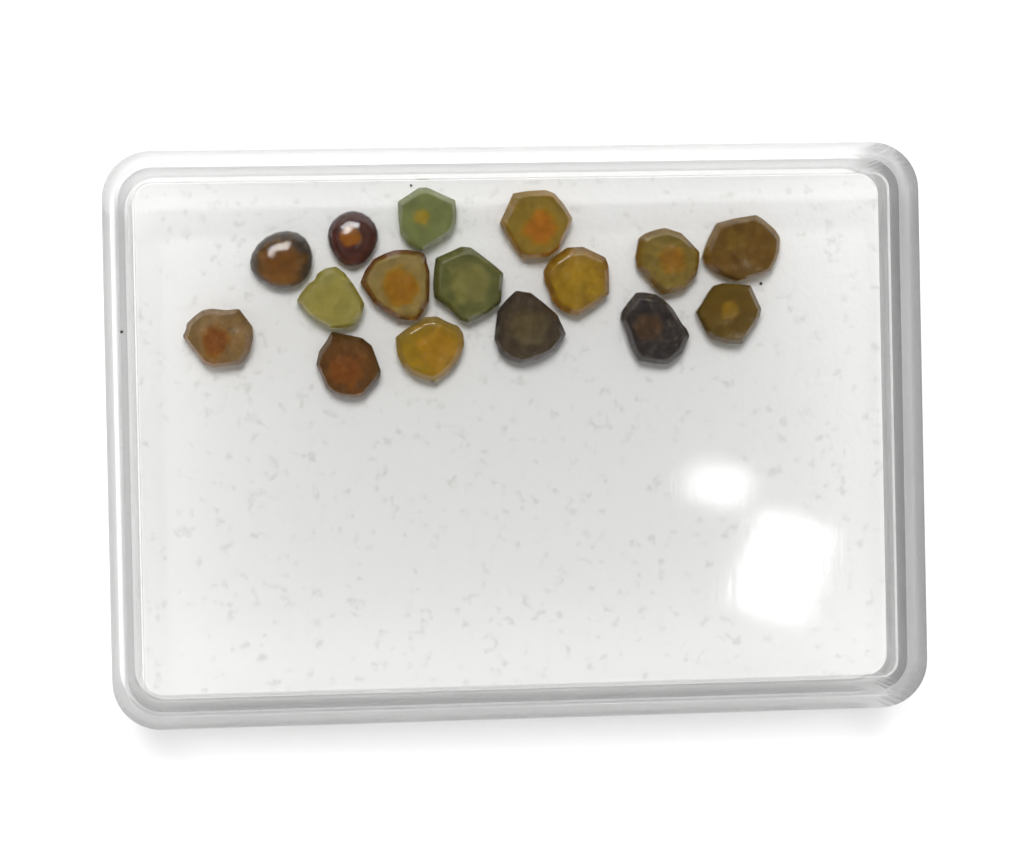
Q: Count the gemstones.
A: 16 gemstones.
